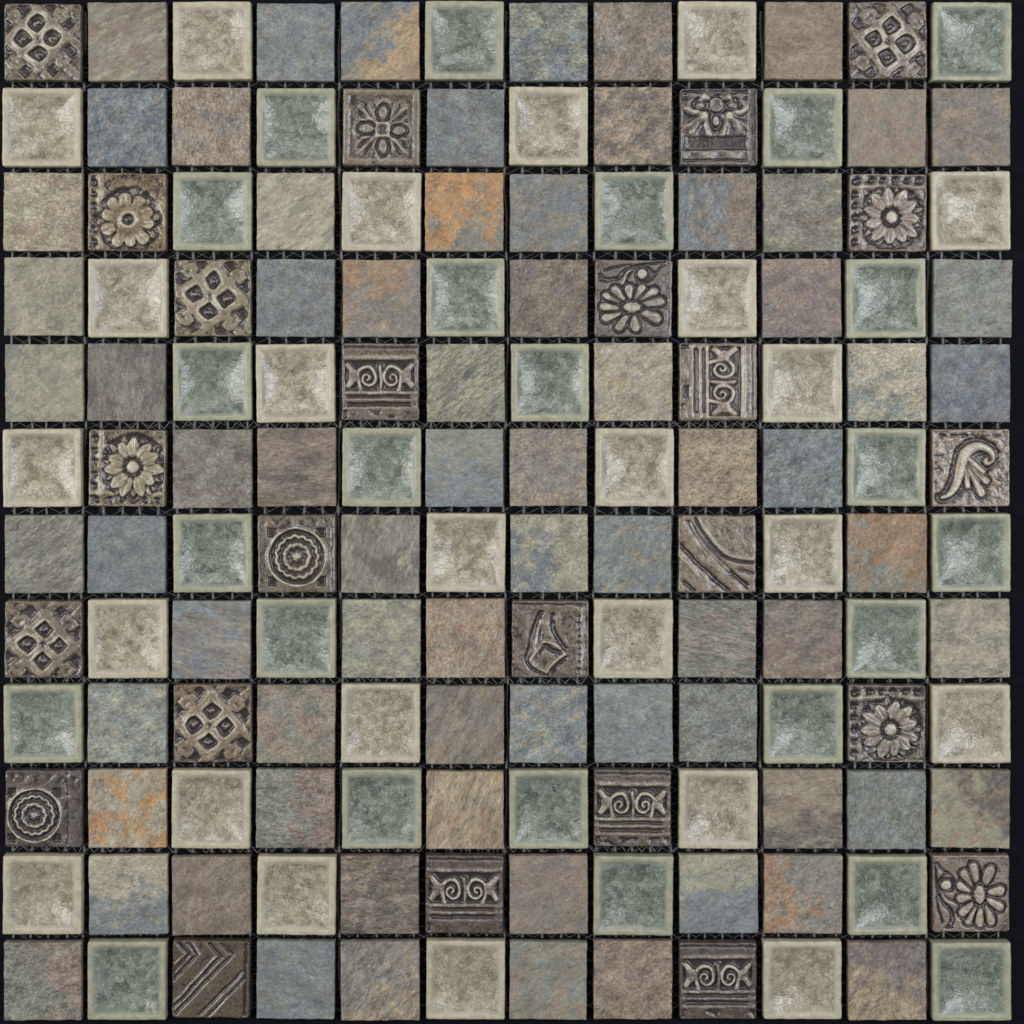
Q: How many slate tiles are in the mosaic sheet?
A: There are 72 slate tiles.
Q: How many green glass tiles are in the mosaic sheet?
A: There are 24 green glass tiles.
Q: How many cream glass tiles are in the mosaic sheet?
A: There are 24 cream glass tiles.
